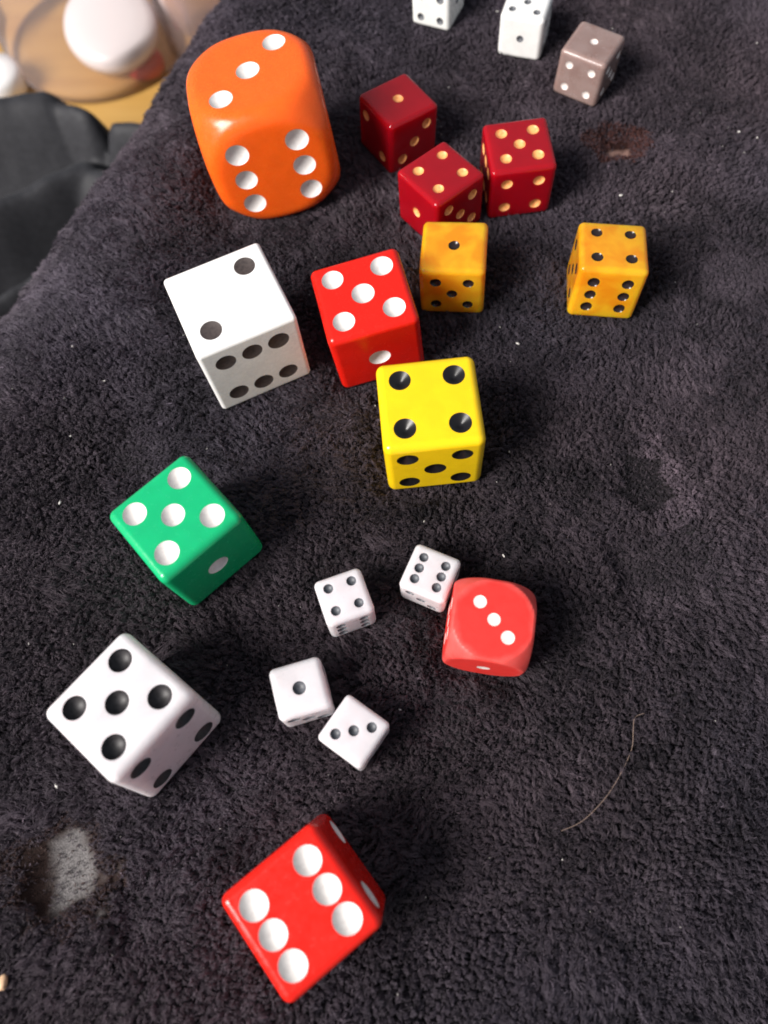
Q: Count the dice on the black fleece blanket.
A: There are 20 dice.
